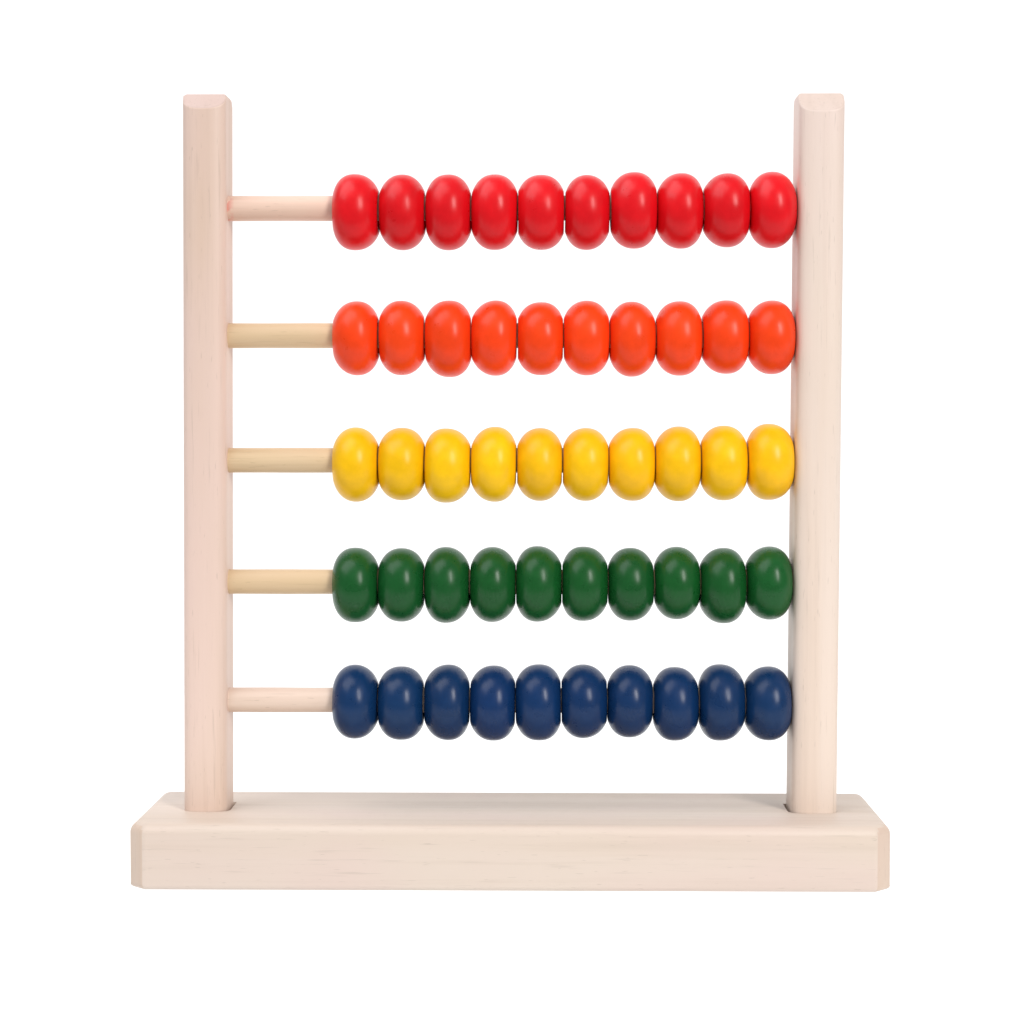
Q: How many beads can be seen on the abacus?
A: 50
